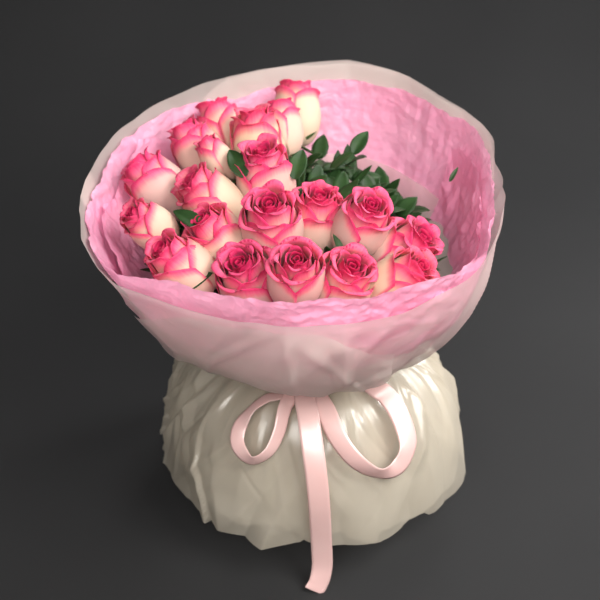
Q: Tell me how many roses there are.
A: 20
